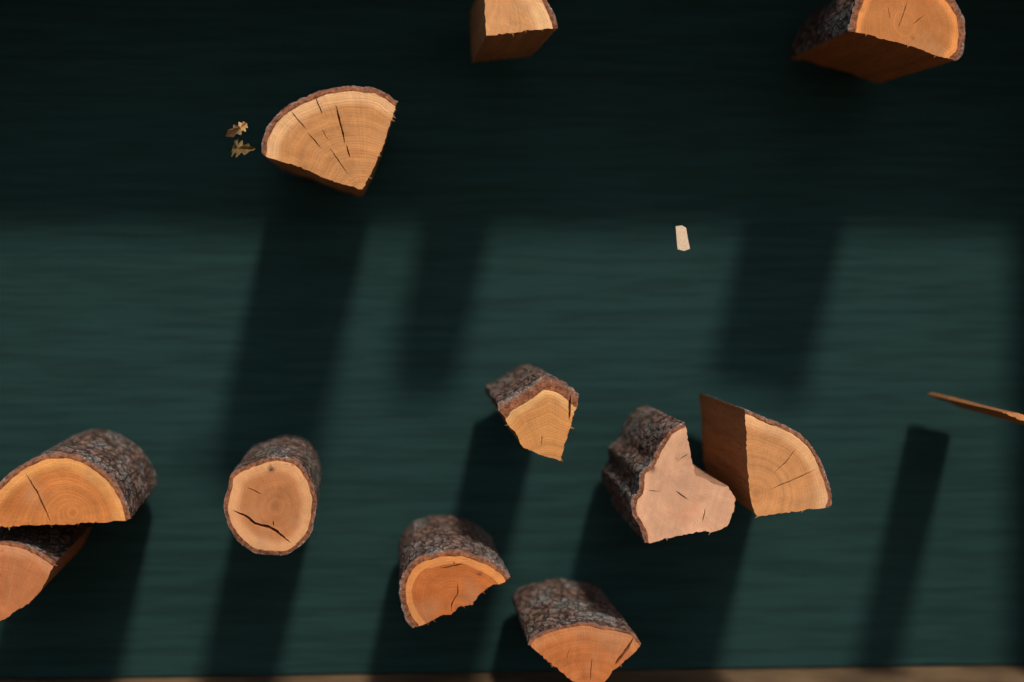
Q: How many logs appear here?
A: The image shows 12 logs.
